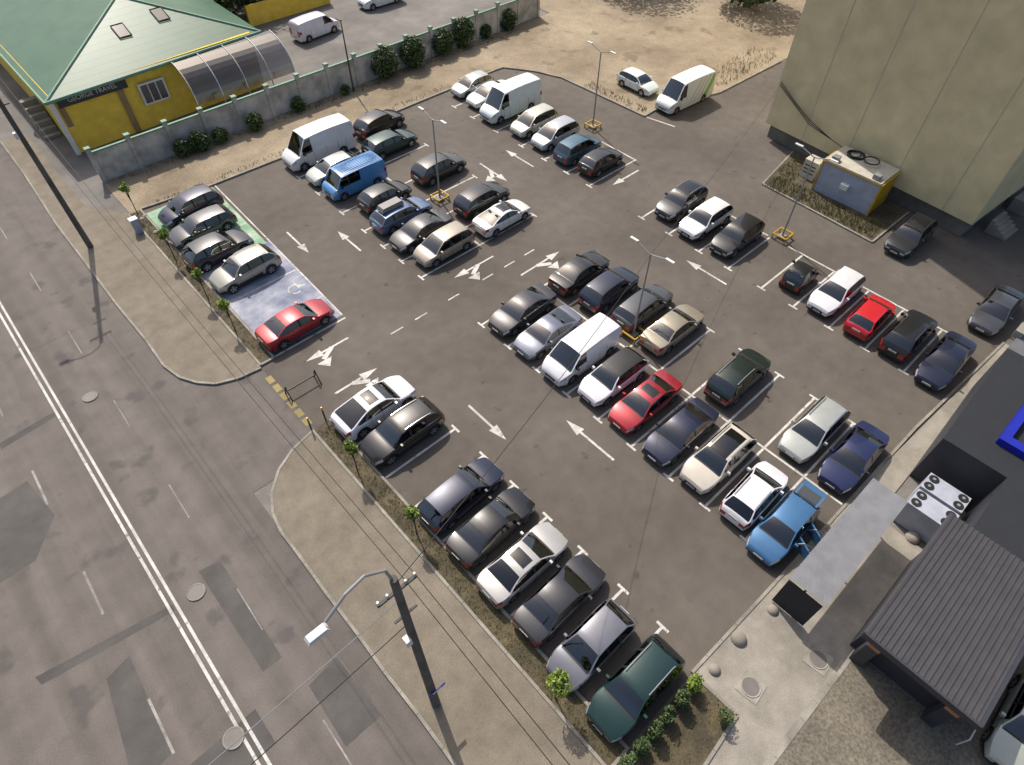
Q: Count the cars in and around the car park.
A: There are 56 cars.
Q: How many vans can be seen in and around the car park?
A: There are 7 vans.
